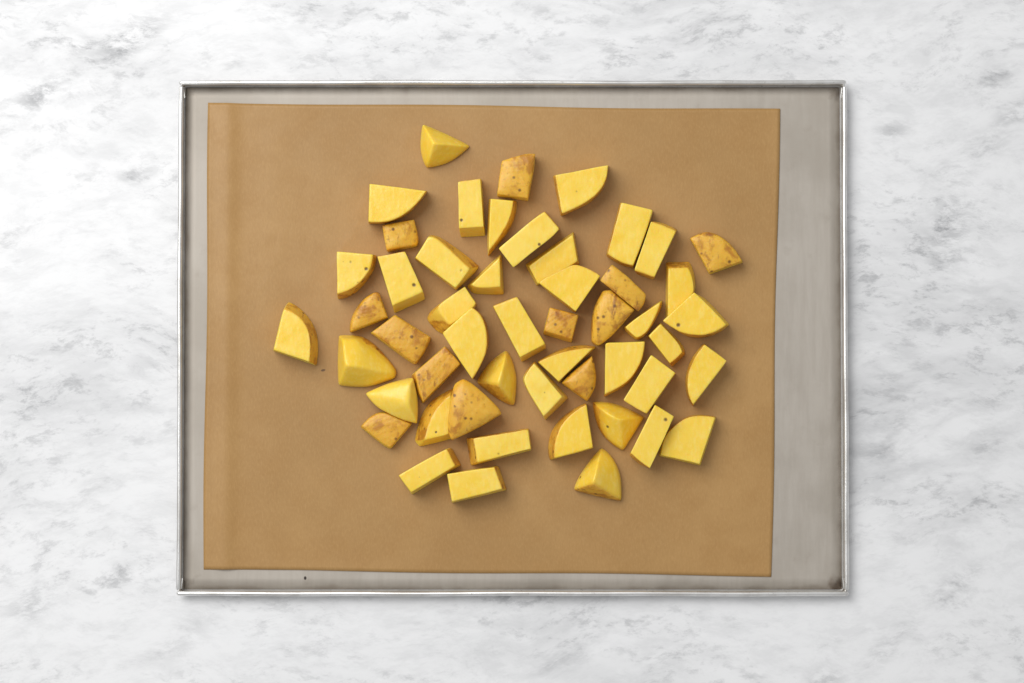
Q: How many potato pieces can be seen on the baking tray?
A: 51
